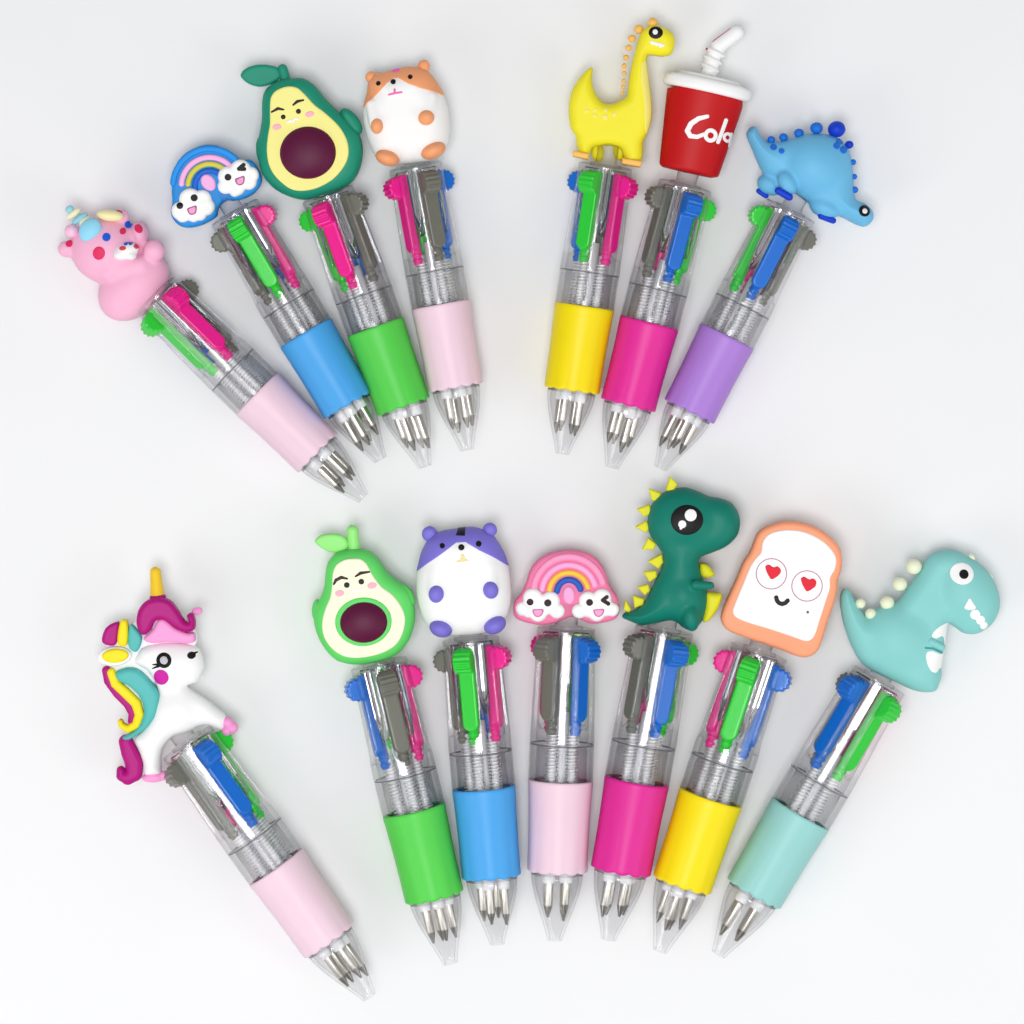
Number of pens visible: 14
